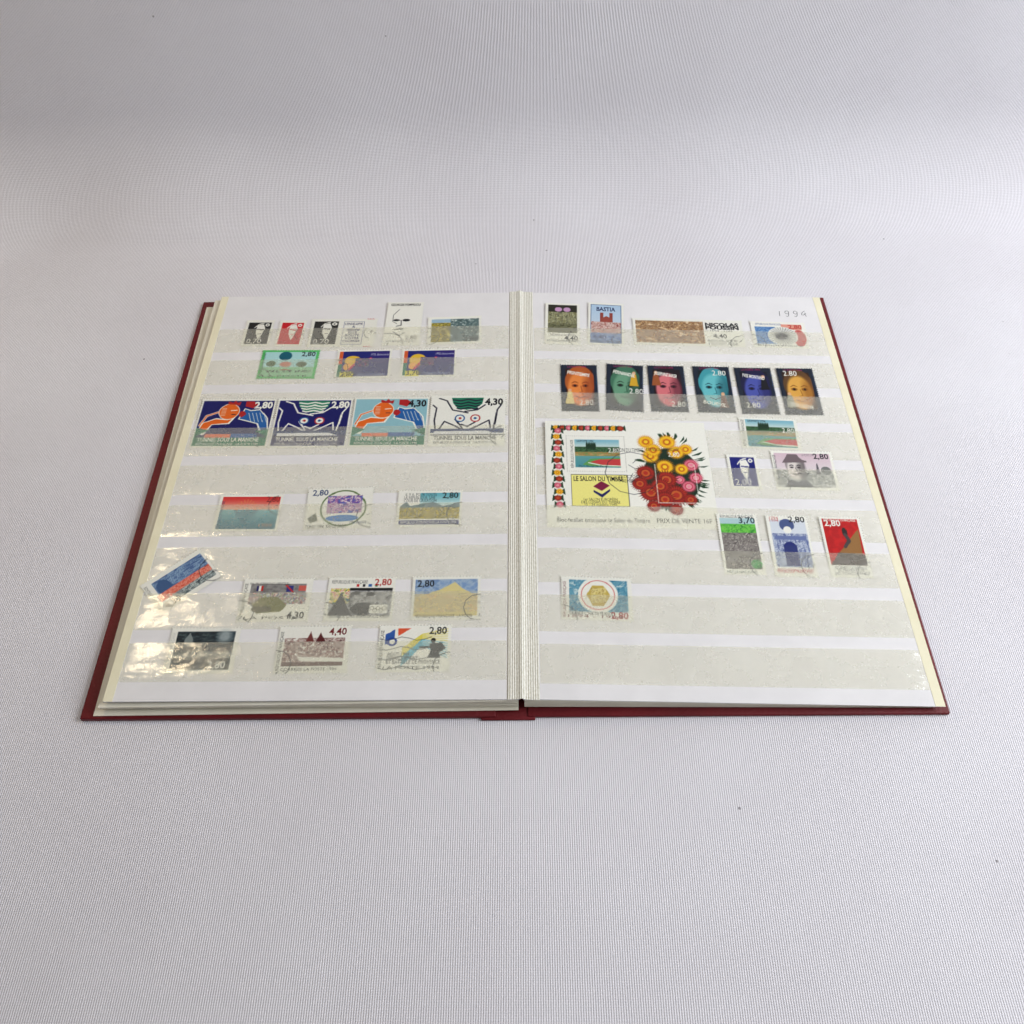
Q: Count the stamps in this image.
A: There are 39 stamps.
